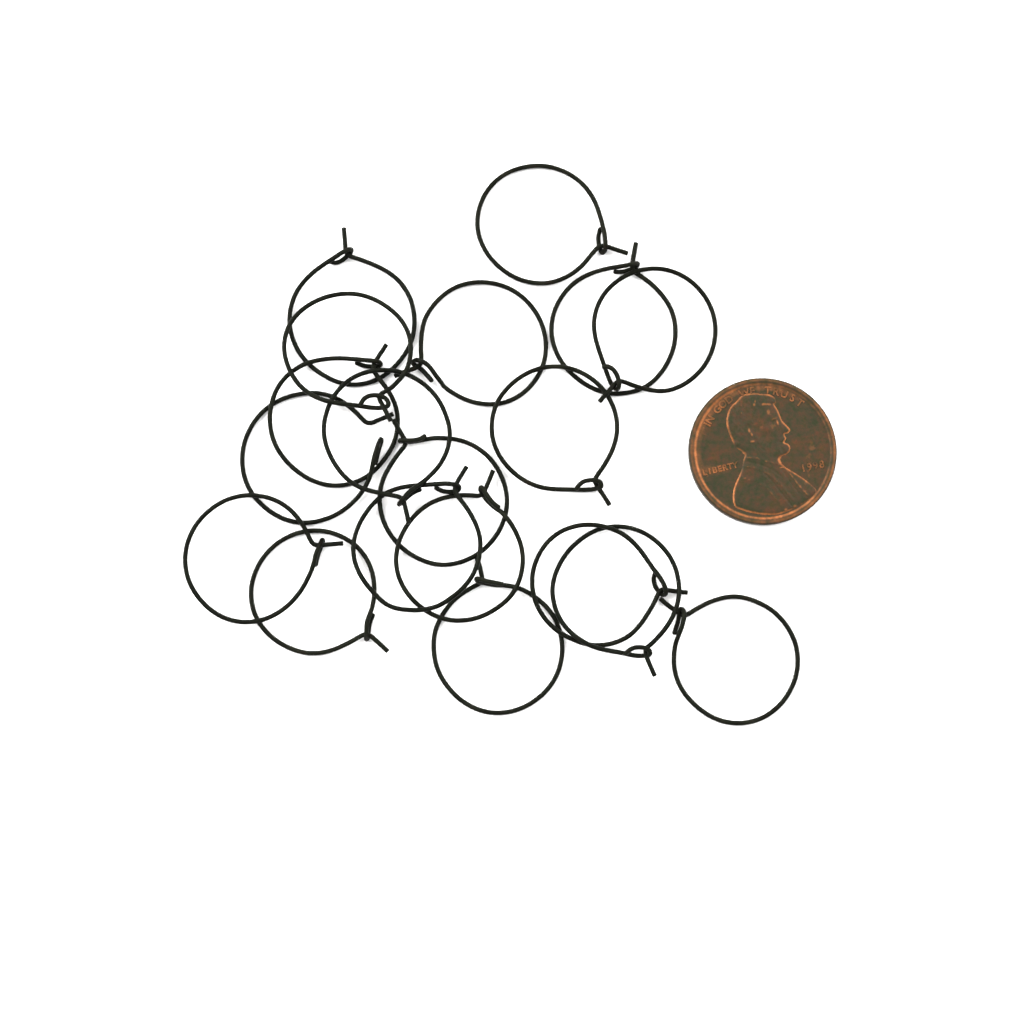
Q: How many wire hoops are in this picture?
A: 19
